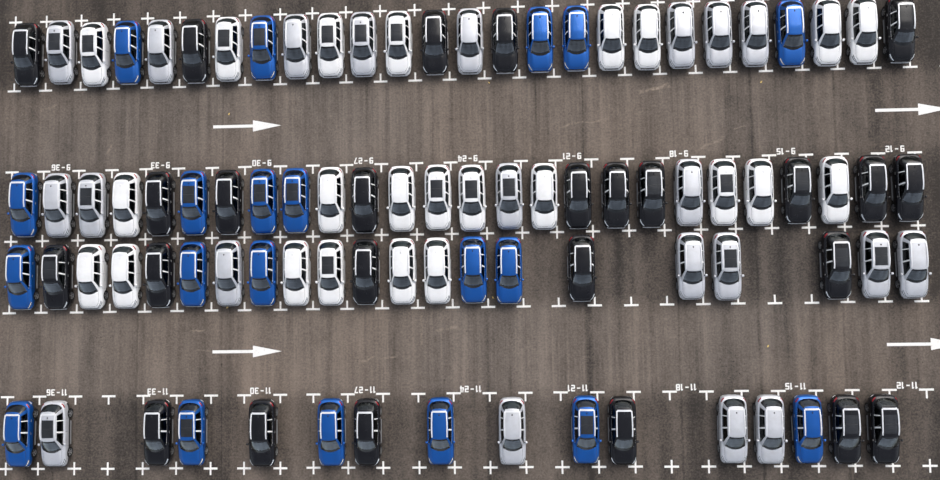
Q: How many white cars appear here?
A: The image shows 23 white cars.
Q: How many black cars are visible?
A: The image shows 25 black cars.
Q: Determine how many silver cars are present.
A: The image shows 21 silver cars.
